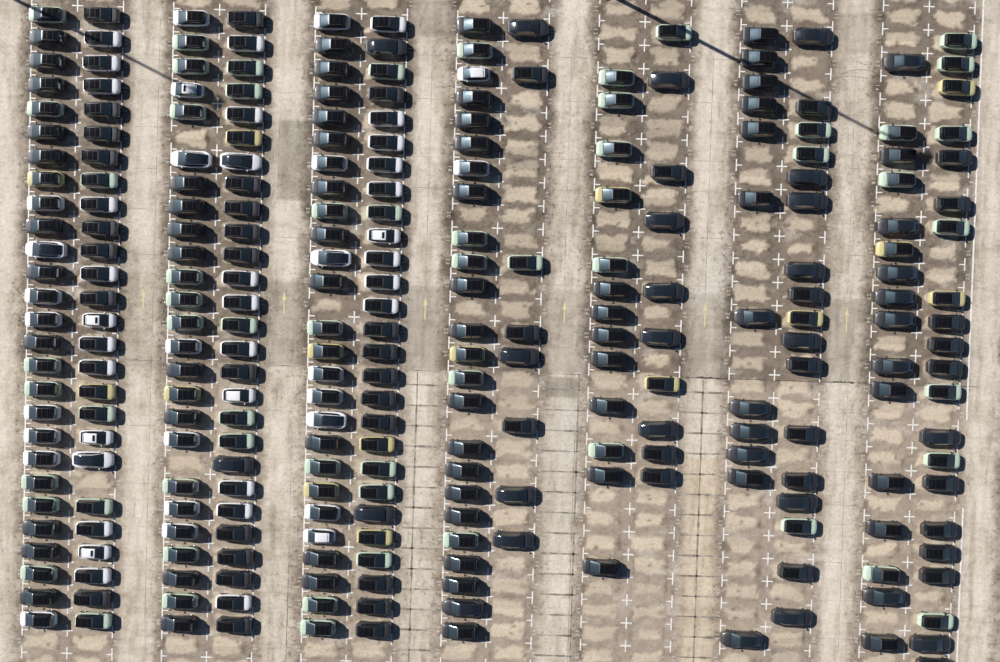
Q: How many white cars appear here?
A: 57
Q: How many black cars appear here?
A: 147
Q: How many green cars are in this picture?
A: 60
